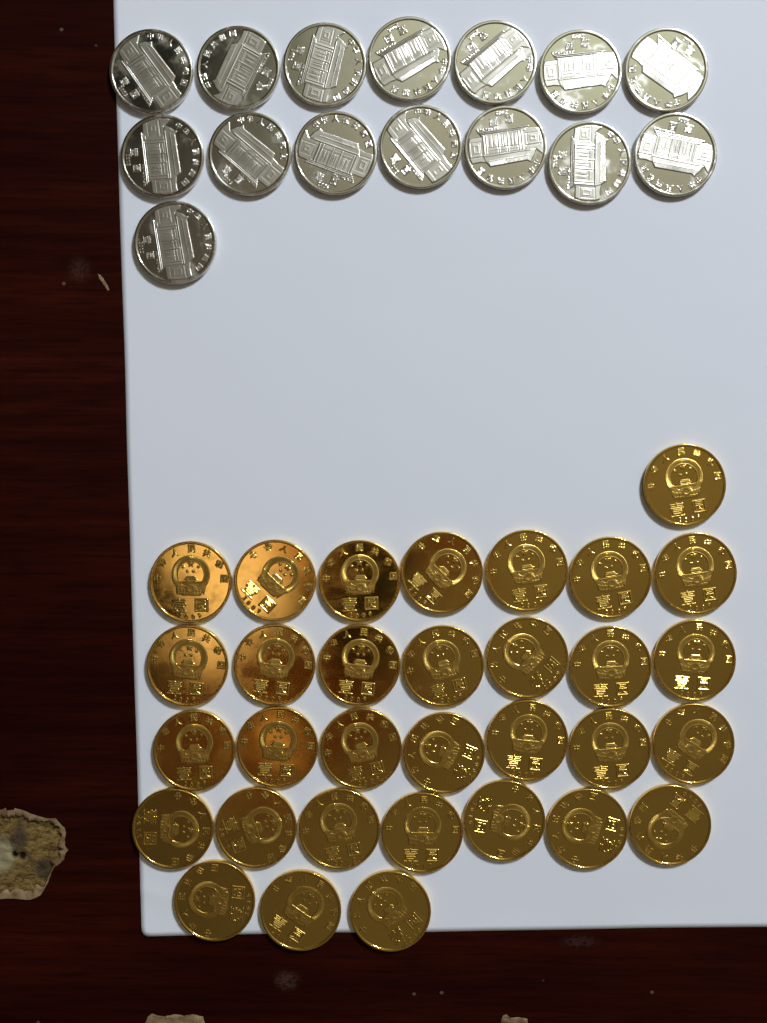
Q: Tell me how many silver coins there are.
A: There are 15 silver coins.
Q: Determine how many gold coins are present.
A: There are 32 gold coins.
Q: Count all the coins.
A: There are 47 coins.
